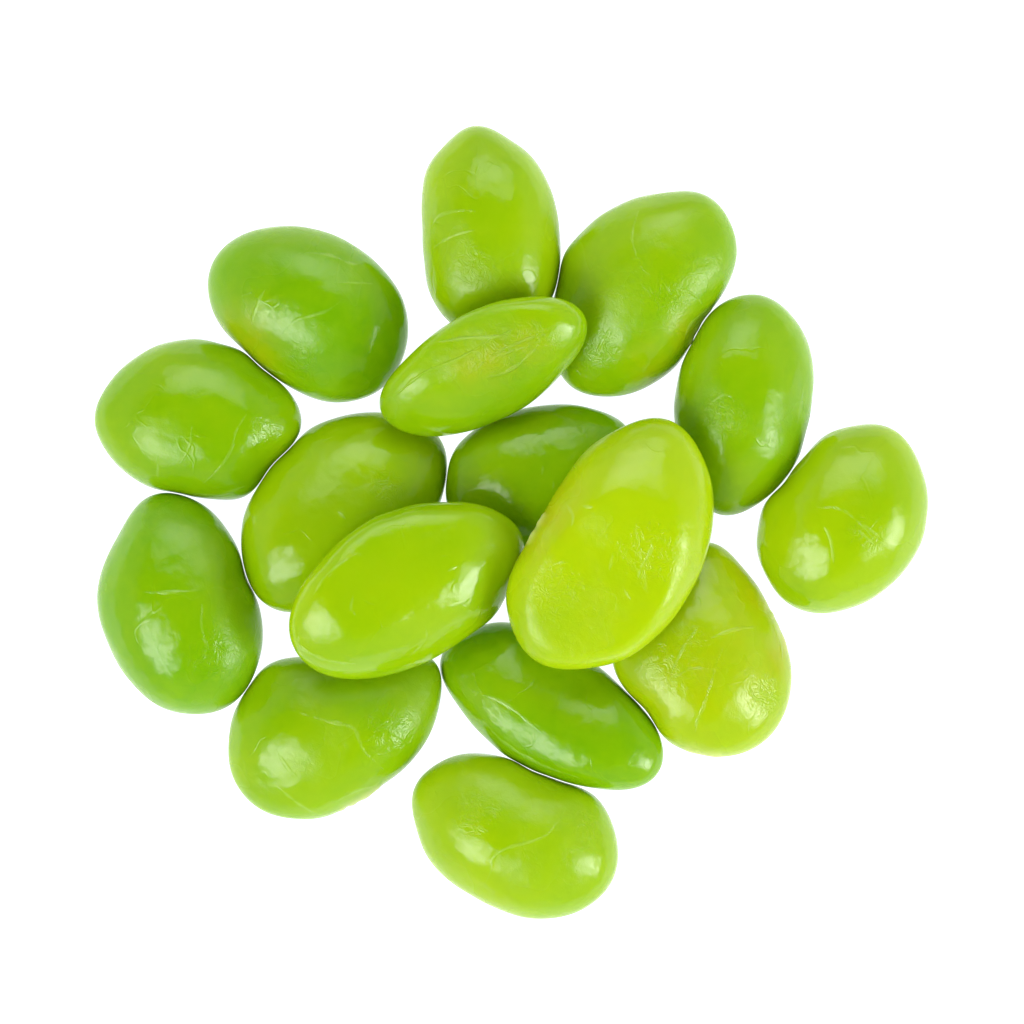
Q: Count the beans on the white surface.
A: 16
